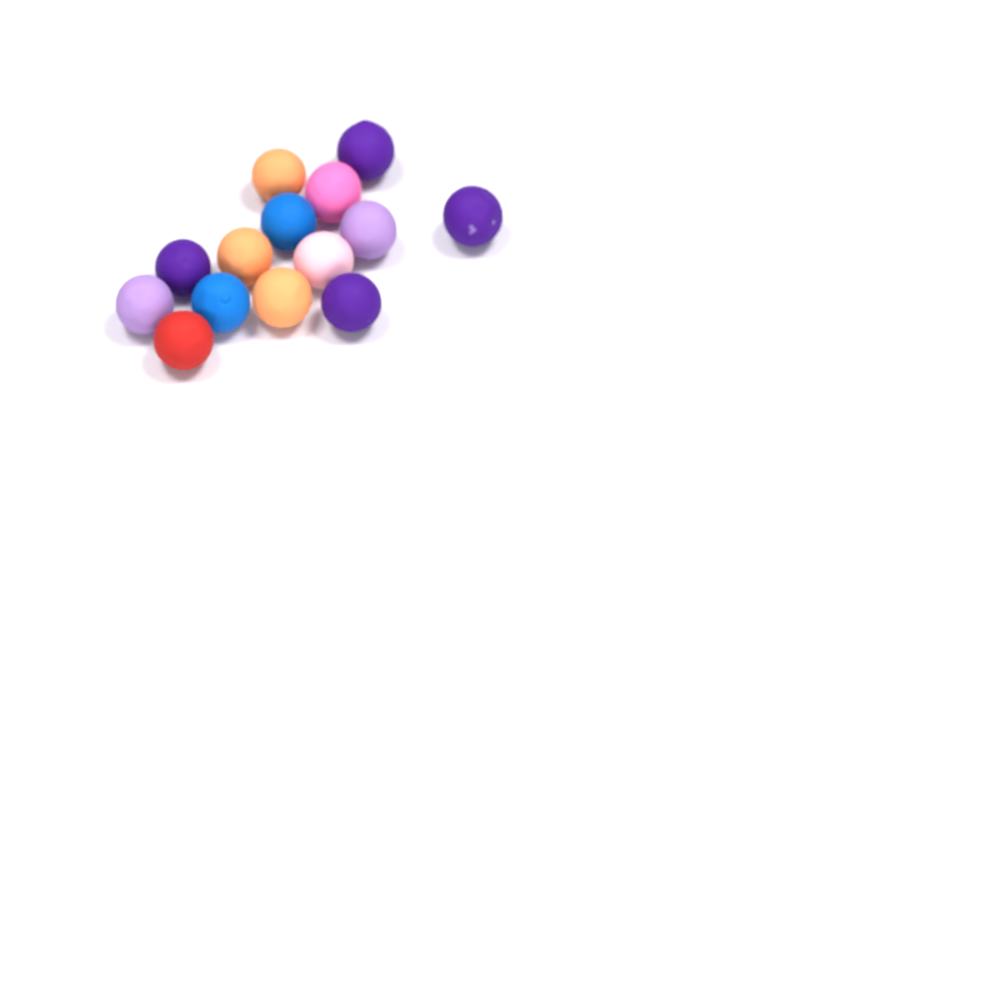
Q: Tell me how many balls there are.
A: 14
